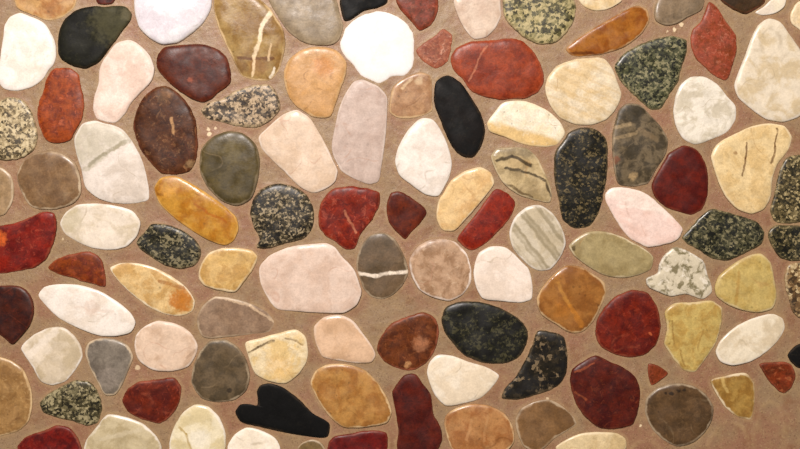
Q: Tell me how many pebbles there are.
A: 110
